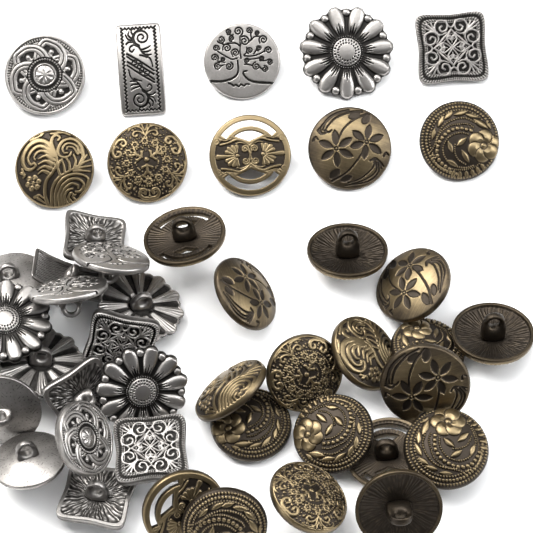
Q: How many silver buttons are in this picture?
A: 21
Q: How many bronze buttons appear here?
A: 23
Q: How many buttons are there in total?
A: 44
